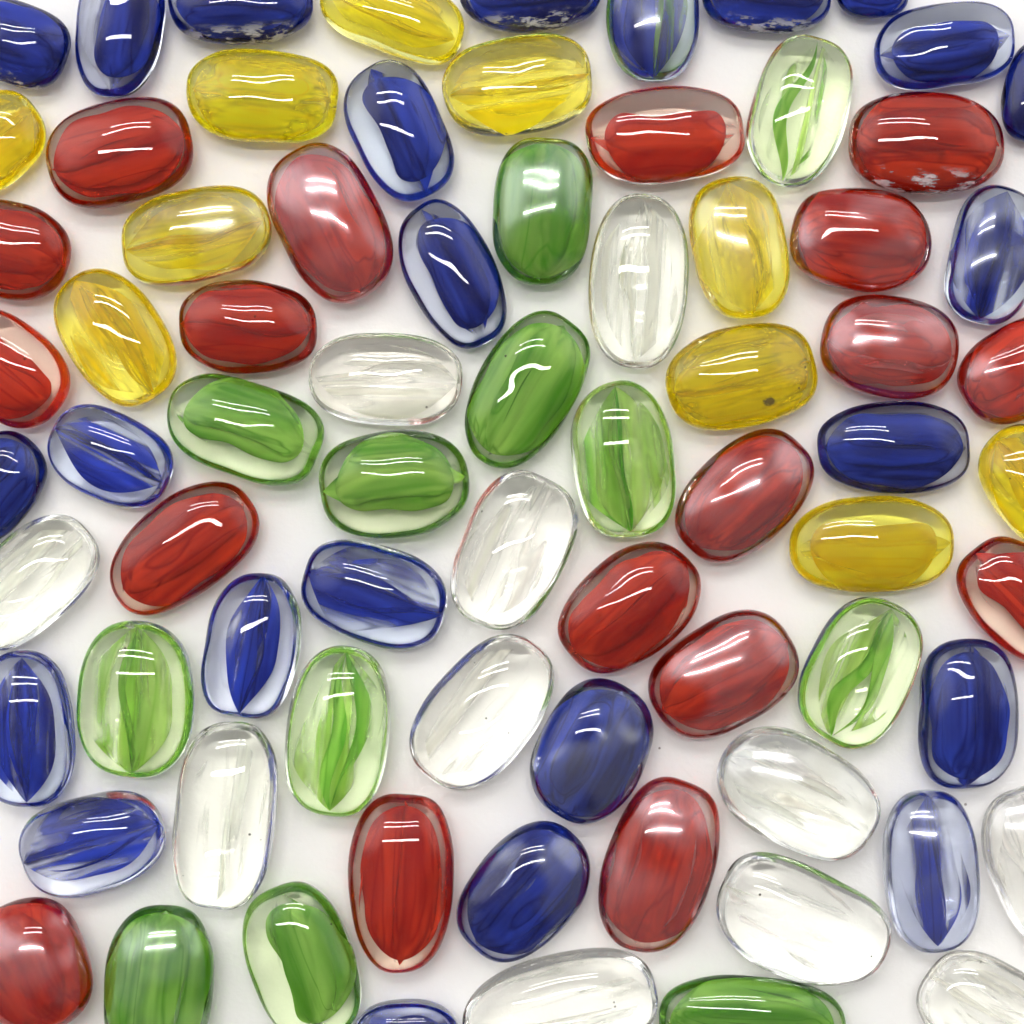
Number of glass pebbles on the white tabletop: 75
